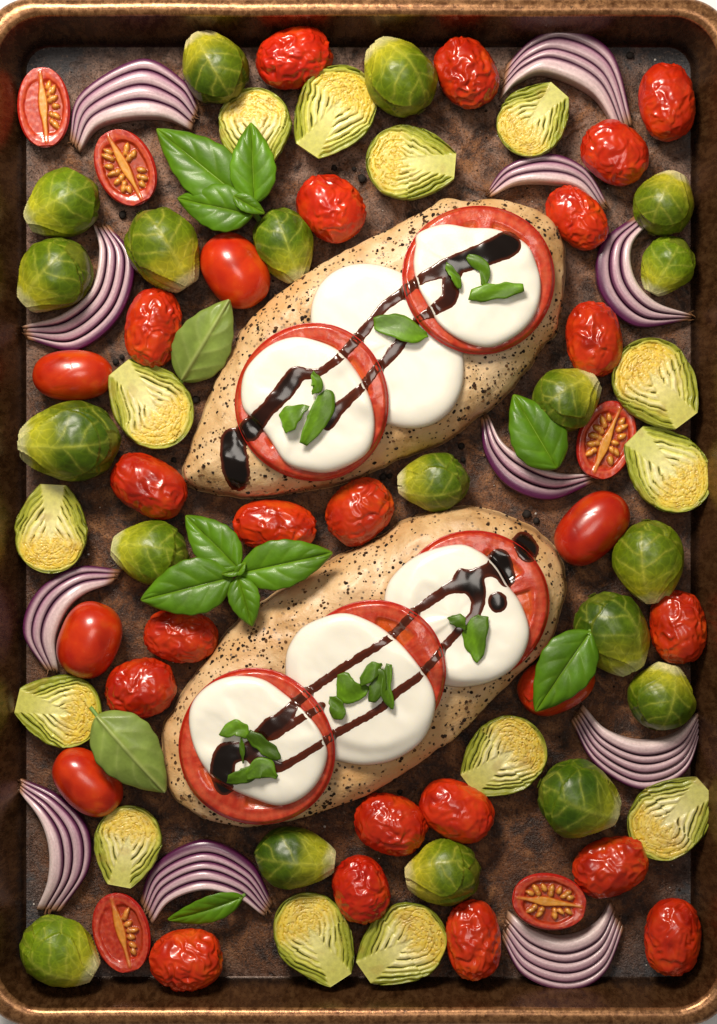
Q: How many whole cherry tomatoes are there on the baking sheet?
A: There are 27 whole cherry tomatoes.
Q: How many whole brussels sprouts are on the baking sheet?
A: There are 19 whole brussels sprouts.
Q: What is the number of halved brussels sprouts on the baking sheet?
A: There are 14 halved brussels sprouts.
